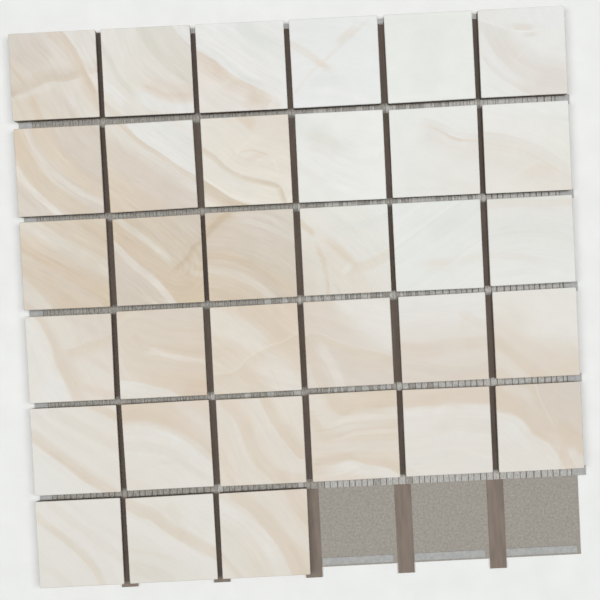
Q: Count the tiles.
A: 33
